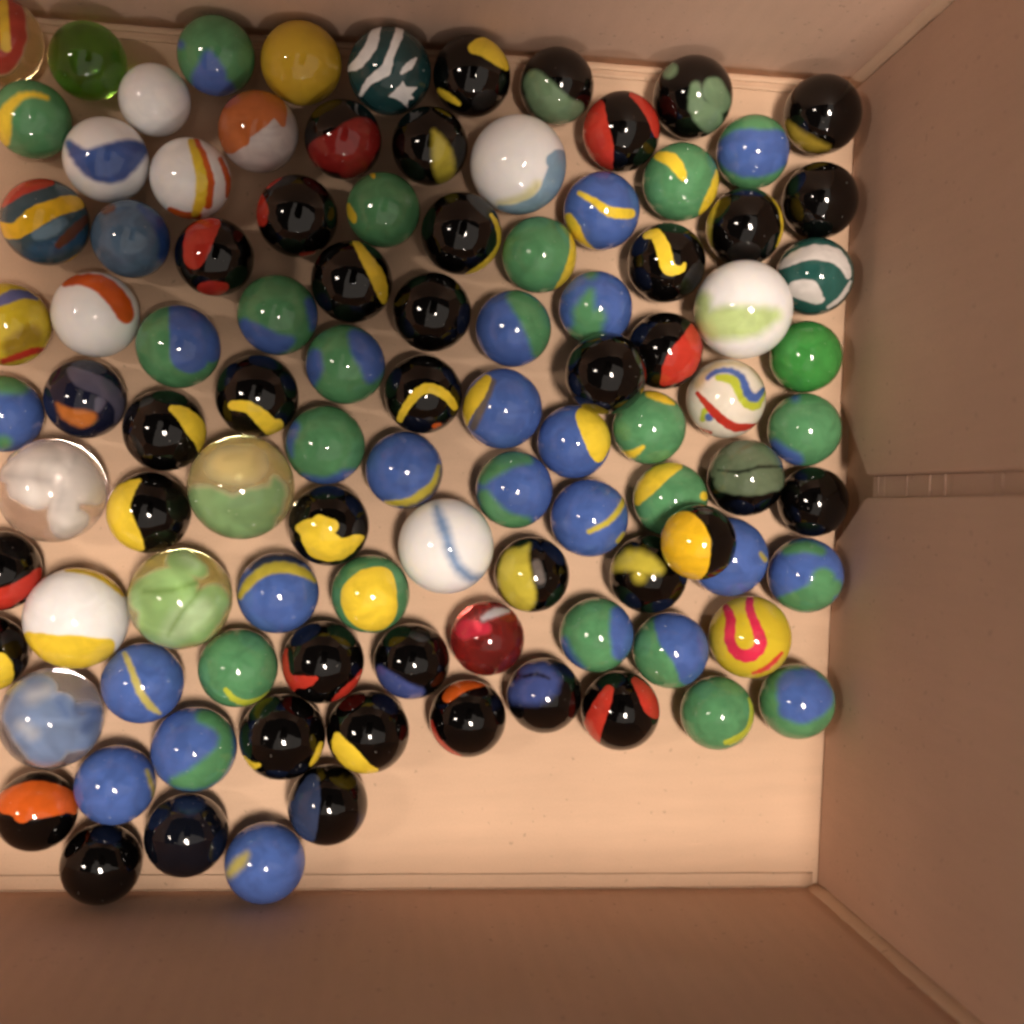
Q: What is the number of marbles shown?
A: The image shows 101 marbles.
